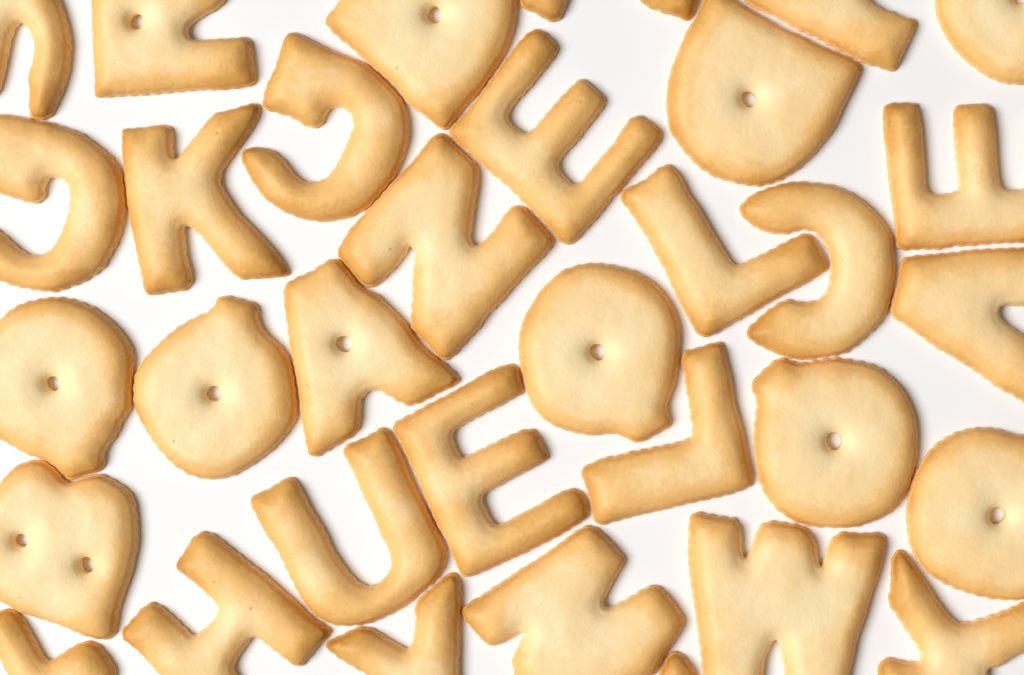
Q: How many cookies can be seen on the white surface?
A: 34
